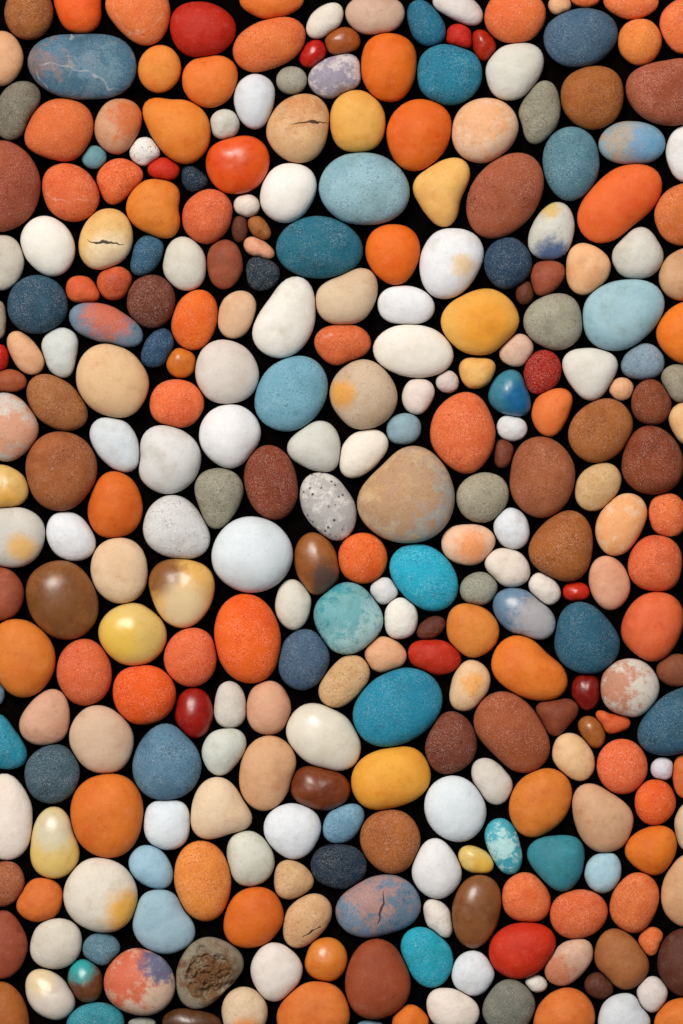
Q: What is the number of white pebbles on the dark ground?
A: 64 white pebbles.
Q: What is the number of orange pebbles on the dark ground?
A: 63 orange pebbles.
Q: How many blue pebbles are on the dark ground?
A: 44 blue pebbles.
